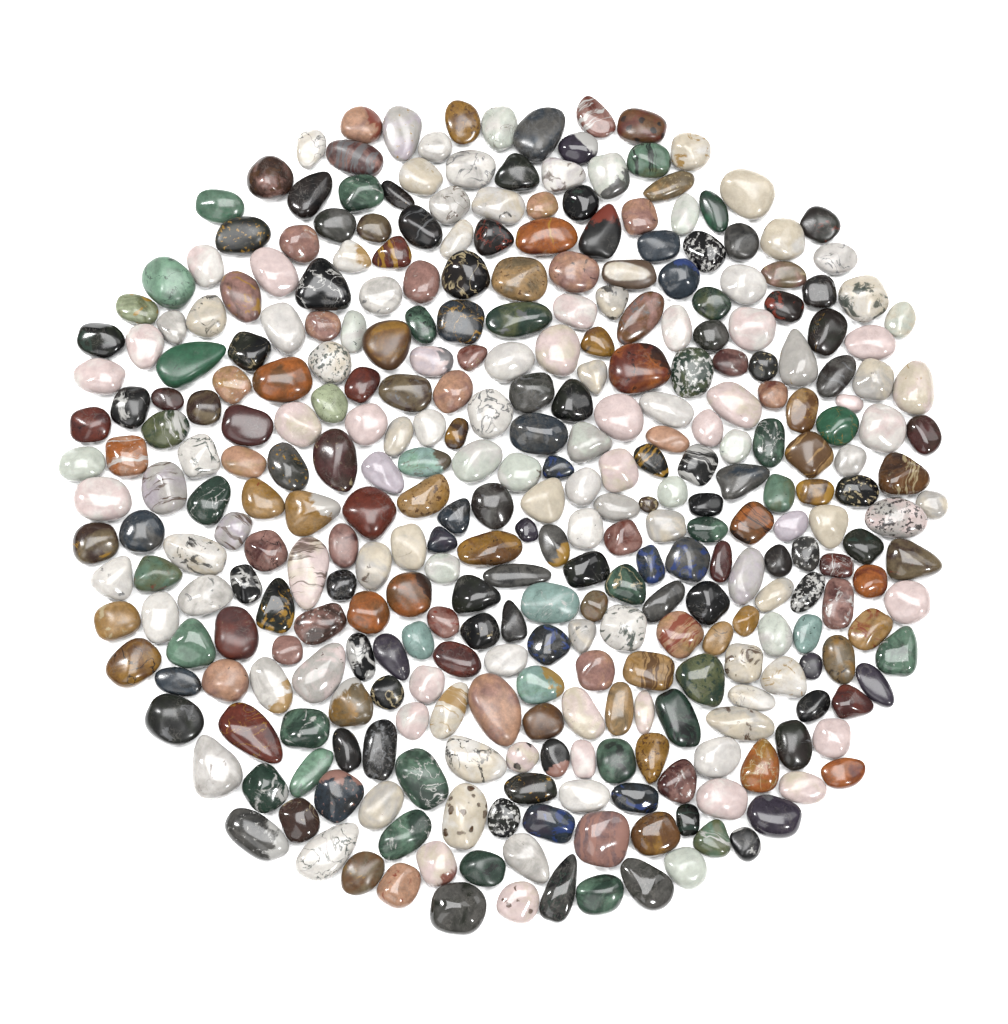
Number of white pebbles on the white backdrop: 118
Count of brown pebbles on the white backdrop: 94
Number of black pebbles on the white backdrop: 85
